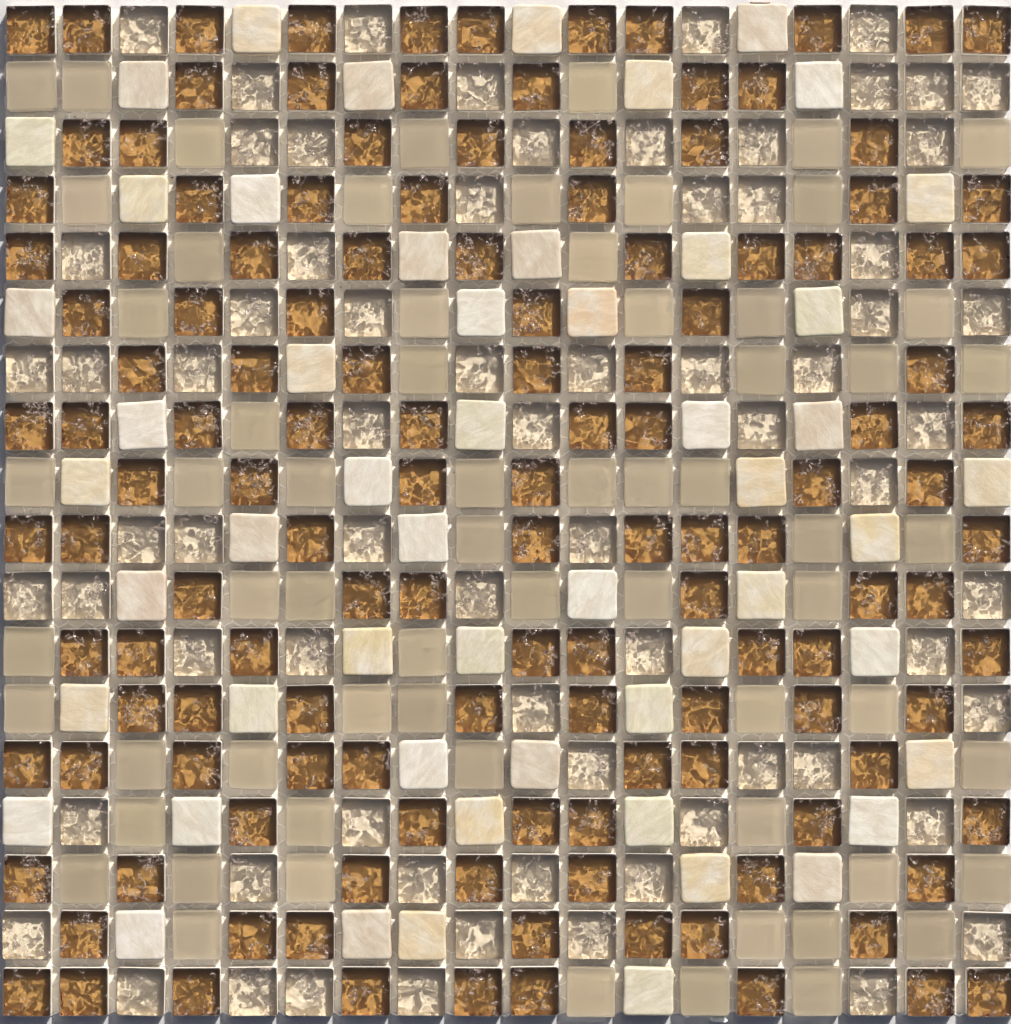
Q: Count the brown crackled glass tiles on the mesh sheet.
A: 134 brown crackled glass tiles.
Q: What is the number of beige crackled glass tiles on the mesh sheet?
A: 71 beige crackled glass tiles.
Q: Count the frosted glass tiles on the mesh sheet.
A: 65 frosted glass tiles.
